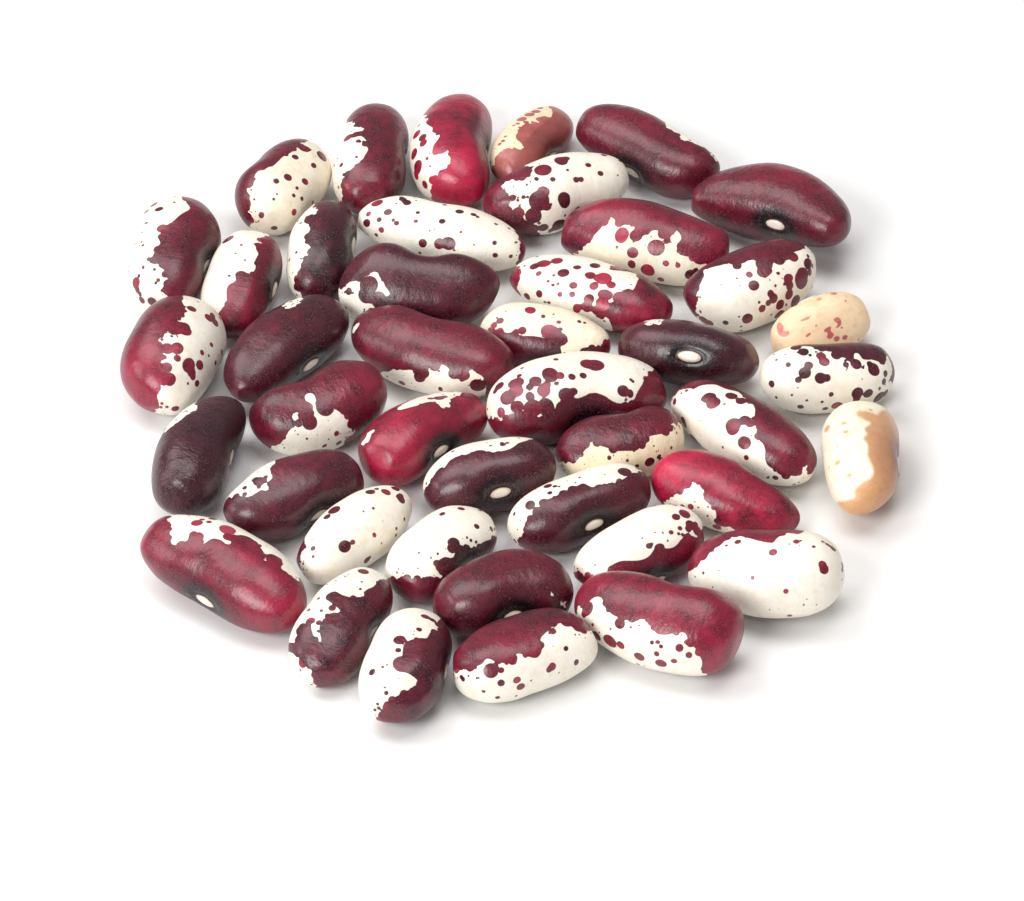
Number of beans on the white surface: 43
